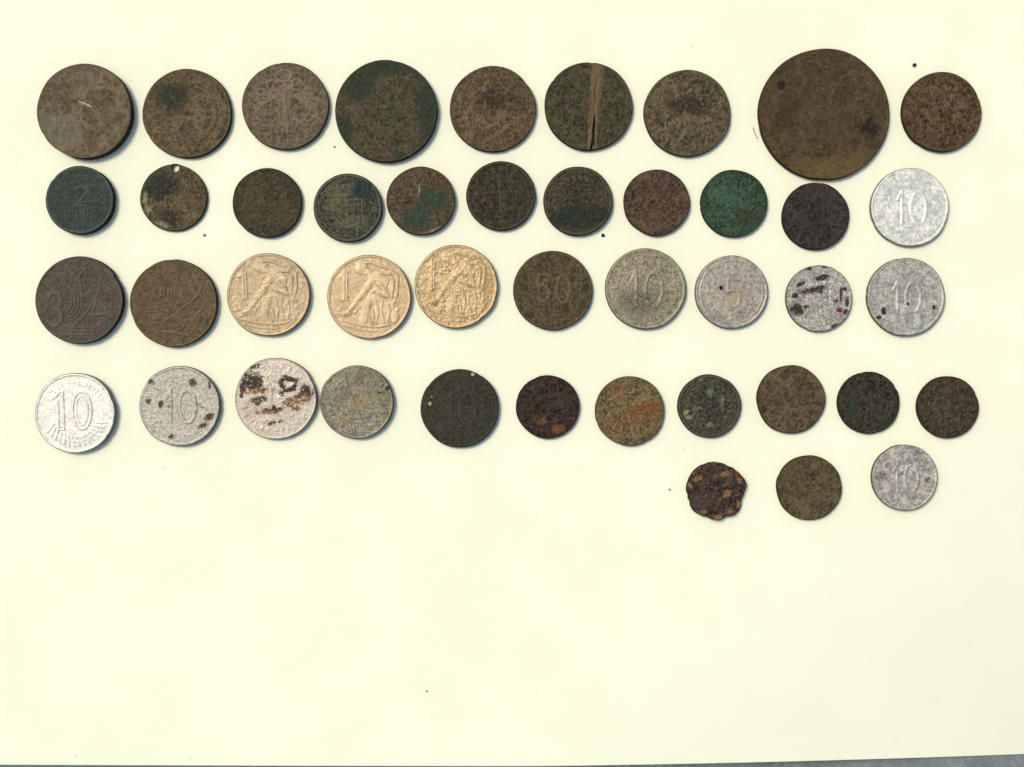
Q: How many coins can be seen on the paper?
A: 44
